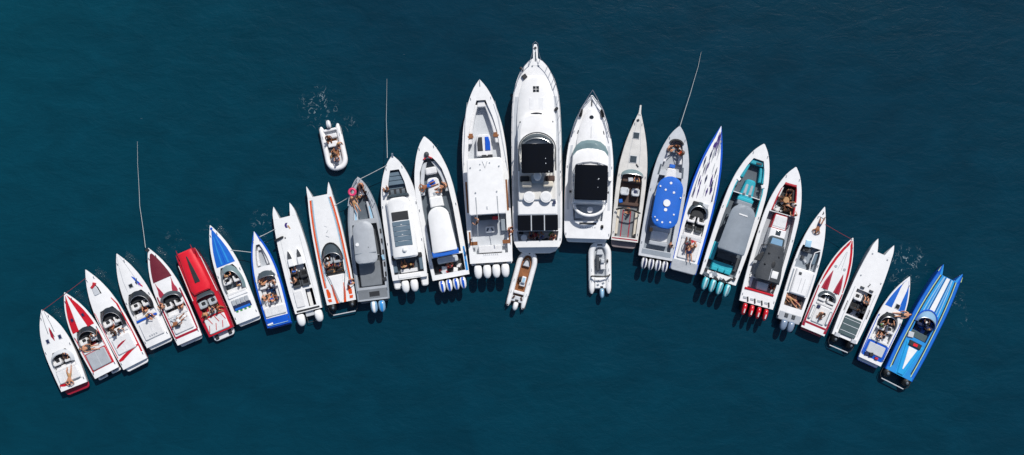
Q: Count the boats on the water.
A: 29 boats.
